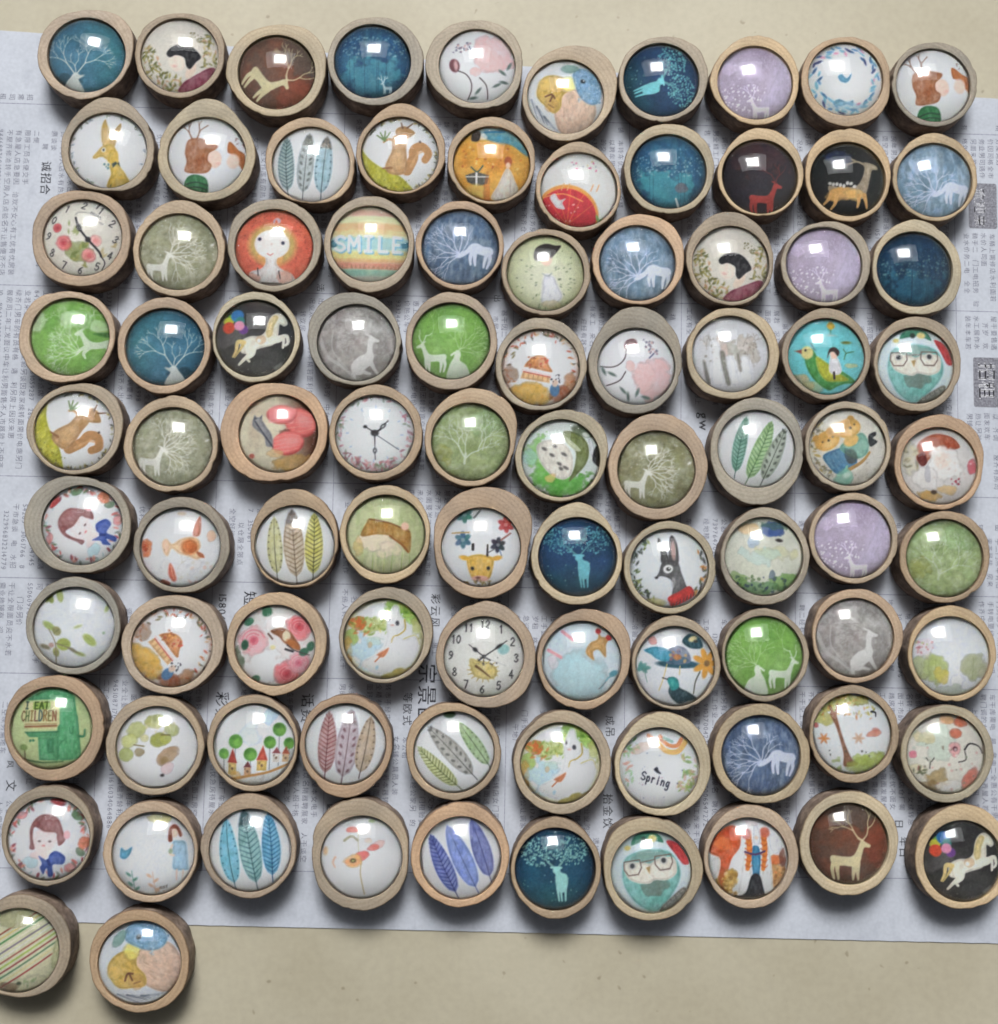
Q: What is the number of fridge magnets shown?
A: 92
